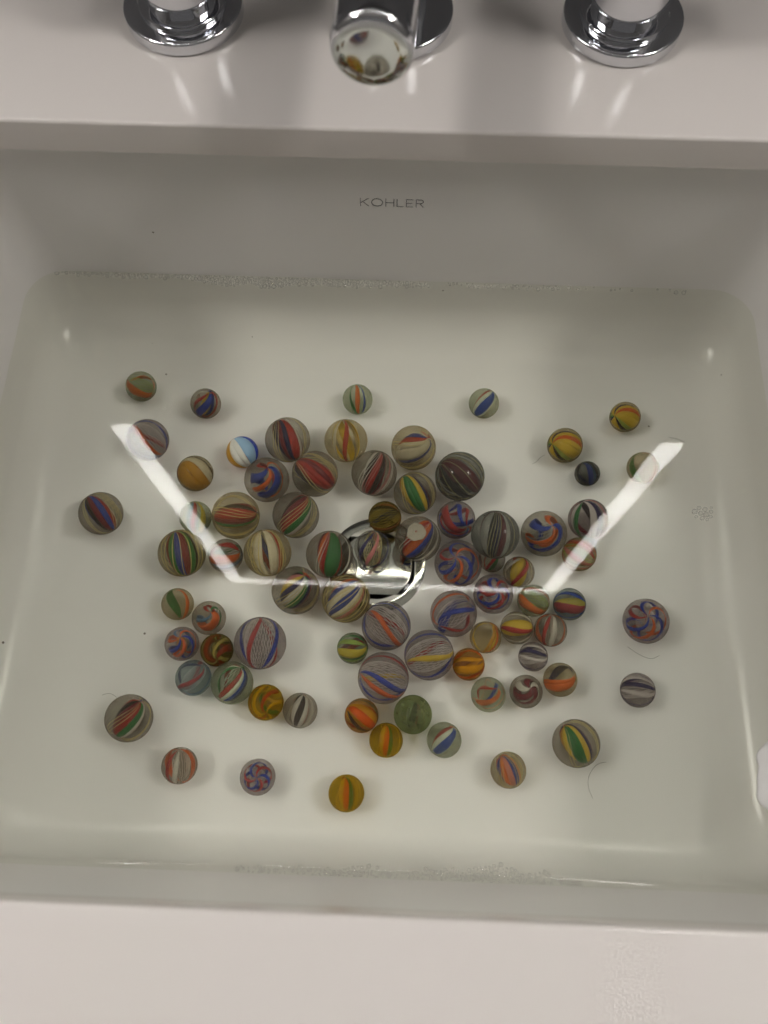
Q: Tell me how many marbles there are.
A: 77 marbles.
